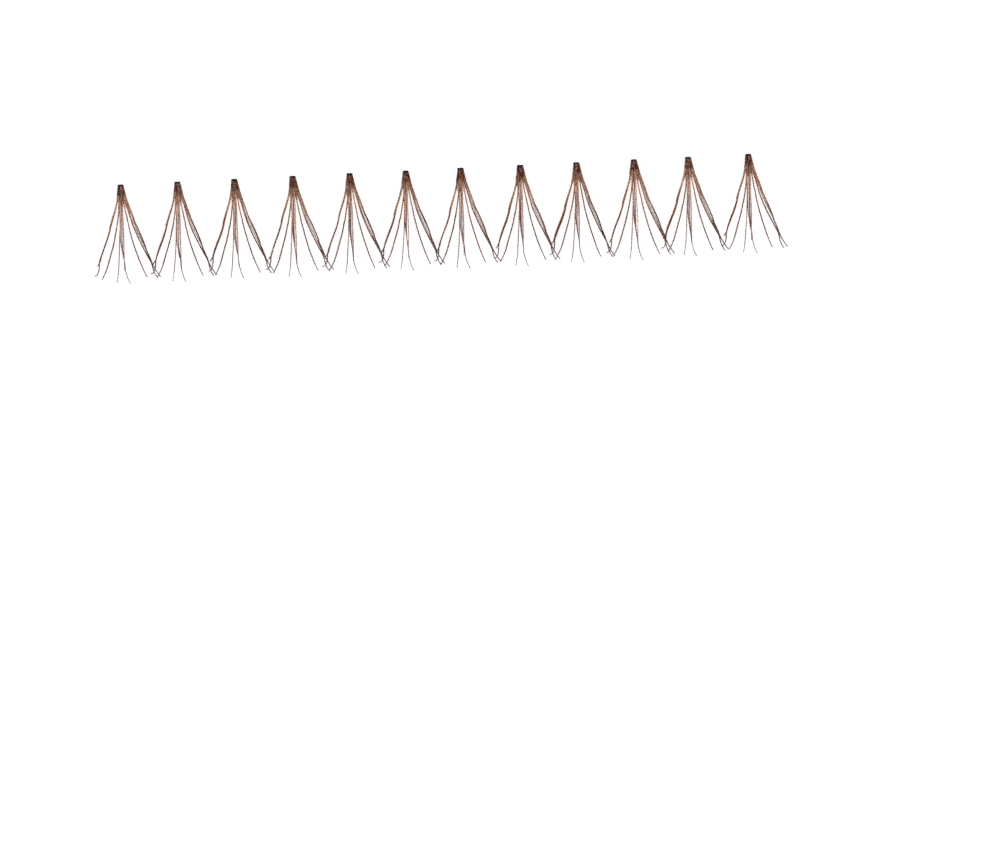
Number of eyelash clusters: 12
